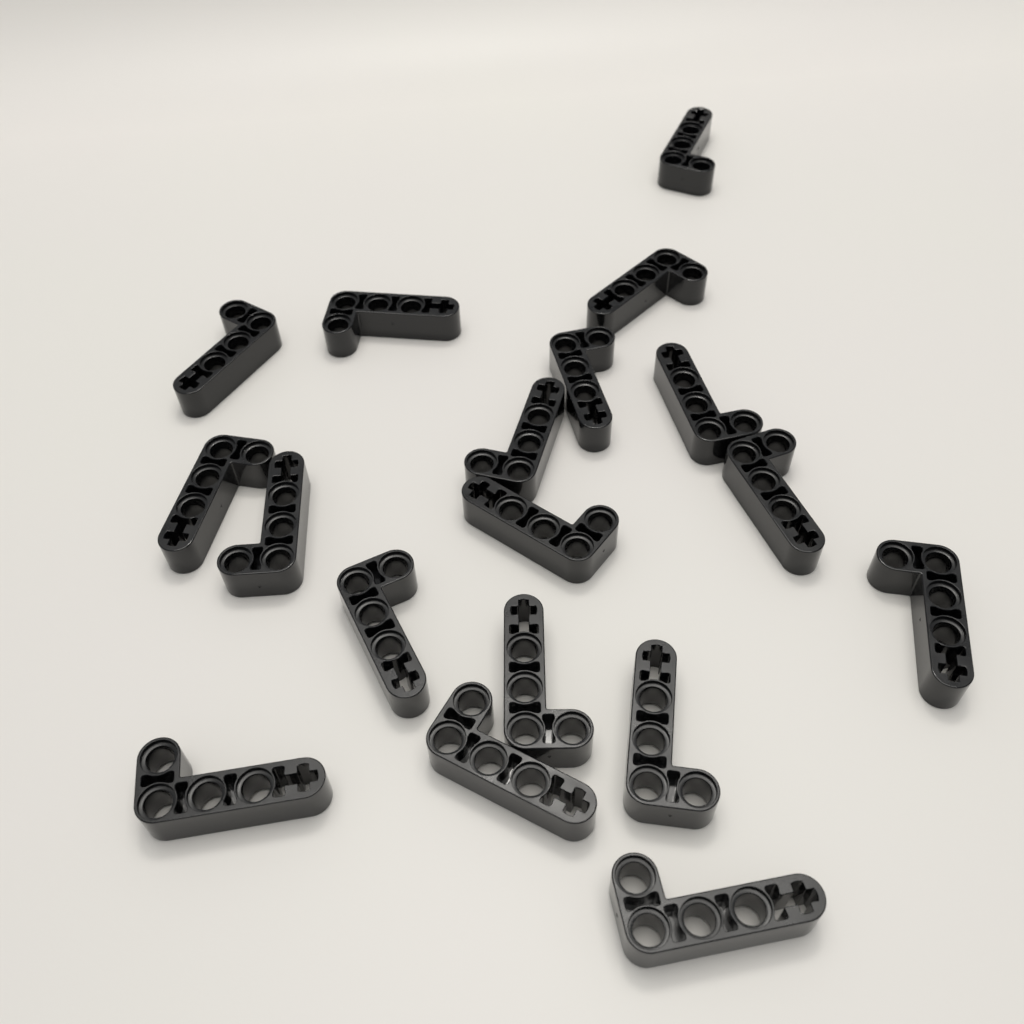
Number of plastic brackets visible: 18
